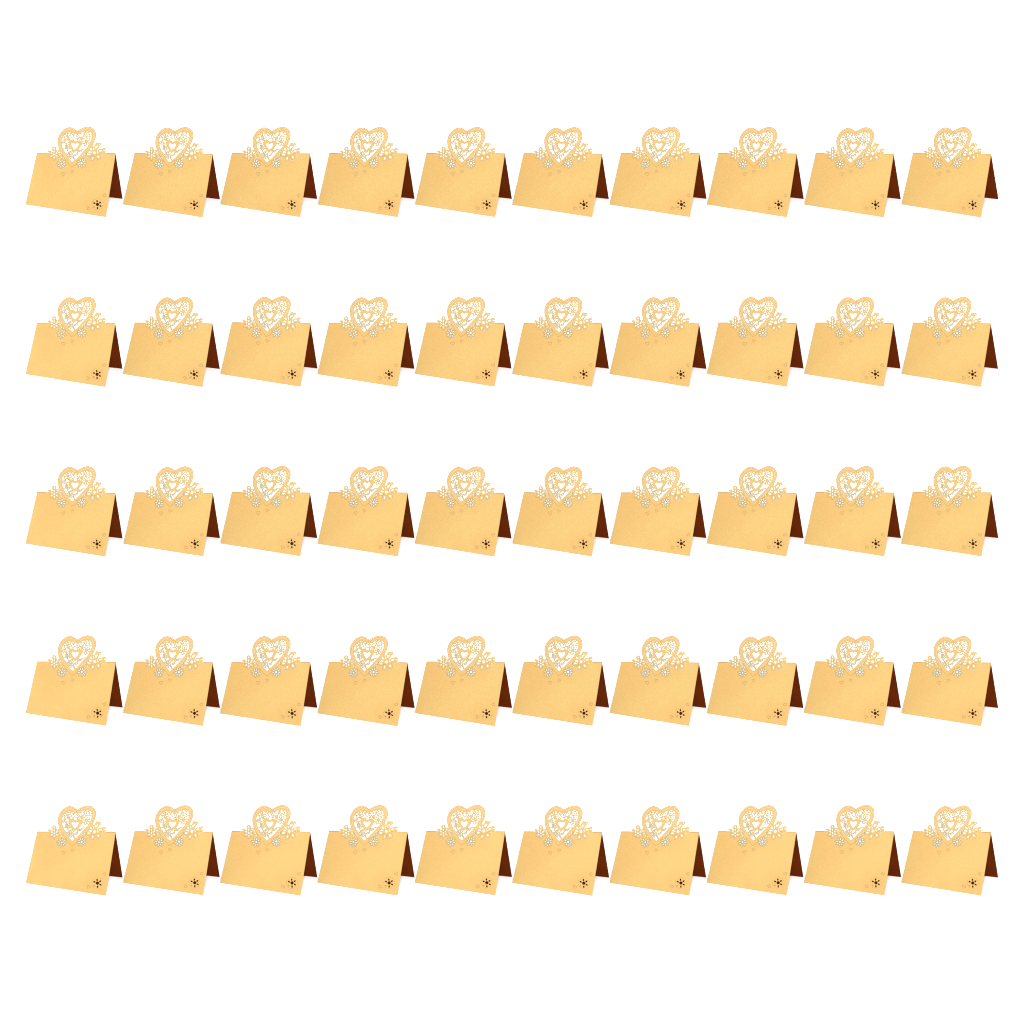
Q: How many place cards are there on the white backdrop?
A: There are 50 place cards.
